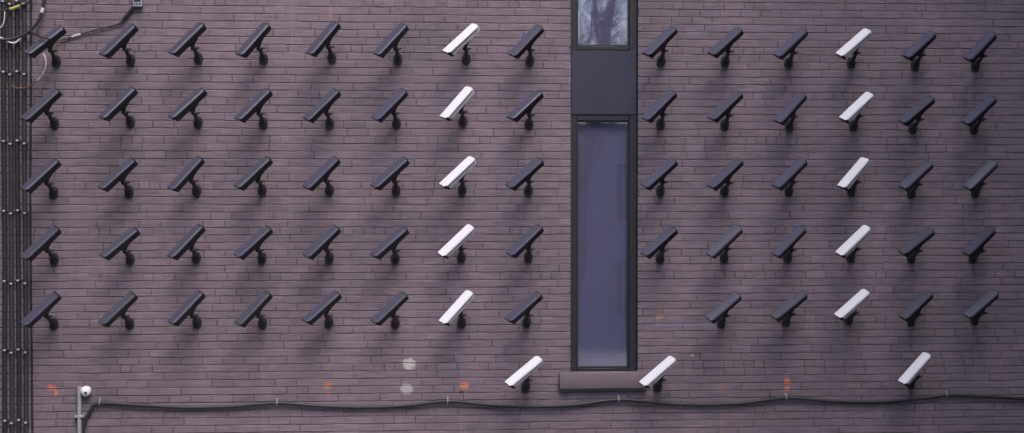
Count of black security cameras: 59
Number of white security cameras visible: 13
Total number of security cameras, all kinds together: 72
